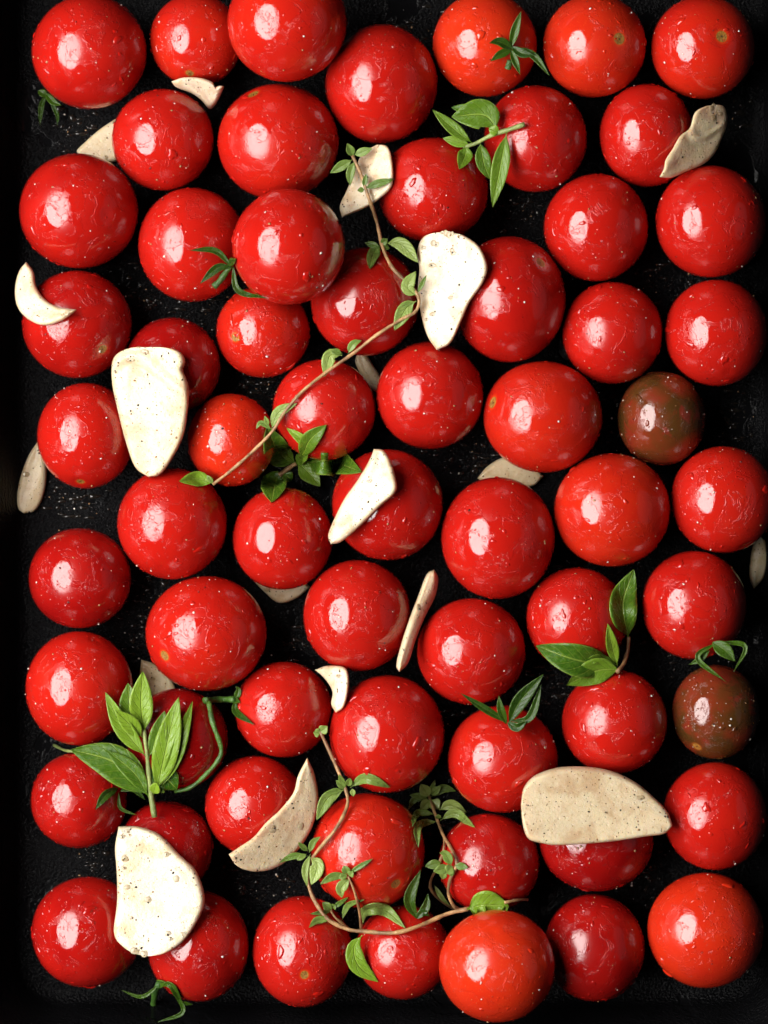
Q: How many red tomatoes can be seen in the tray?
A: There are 61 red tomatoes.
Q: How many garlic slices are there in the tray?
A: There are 19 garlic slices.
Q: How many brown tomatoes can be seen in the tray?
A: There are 2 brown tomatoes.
